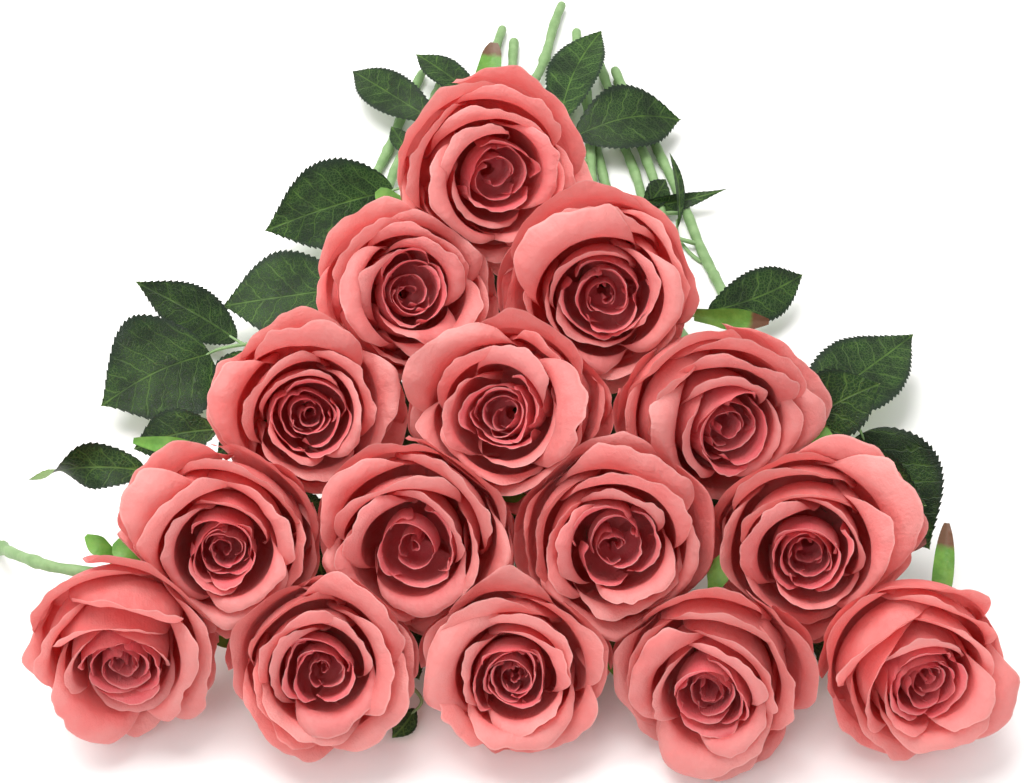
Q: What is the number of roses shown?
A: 15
